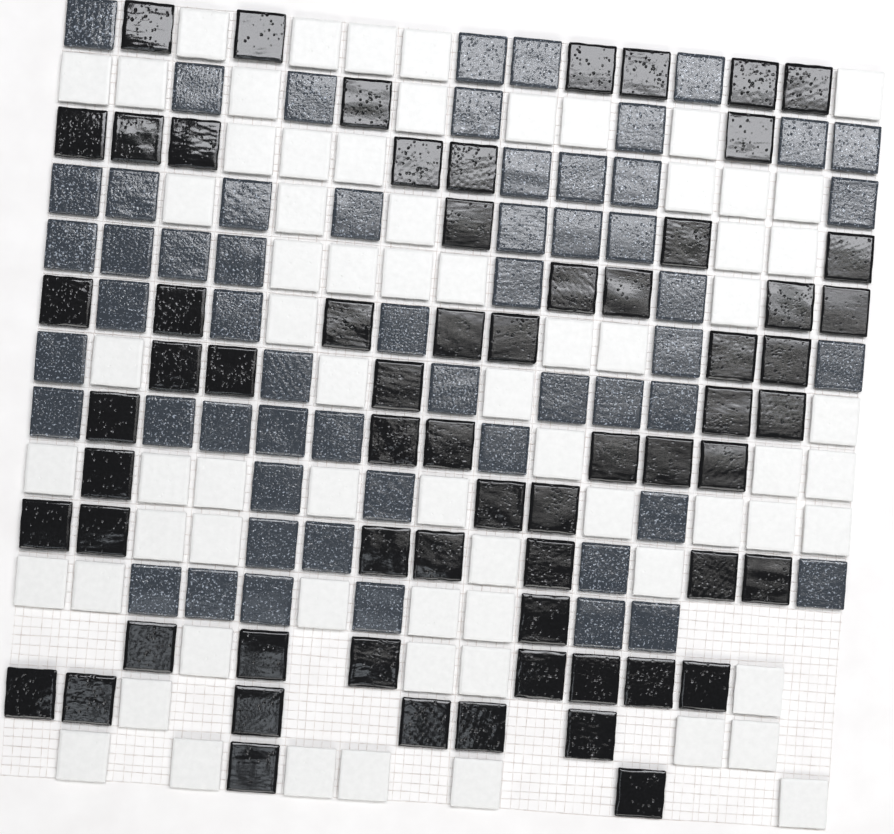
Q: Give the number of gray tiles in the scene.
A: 57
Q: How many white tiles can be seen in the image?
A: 69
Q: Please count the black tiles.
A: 64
